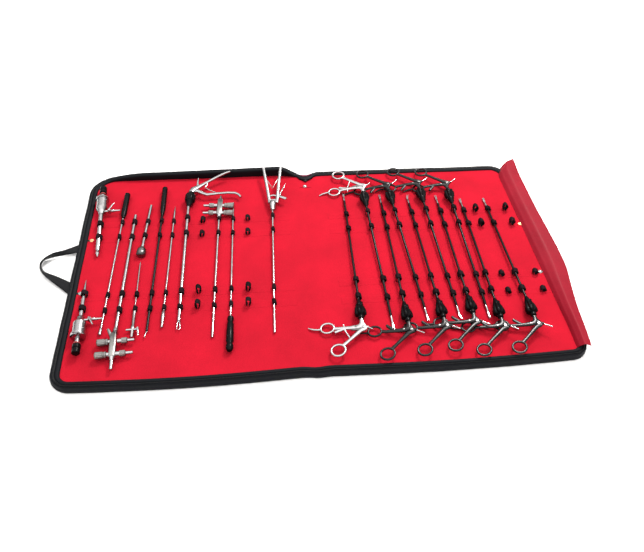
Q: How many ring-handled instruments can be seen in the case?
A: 10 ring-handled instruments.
